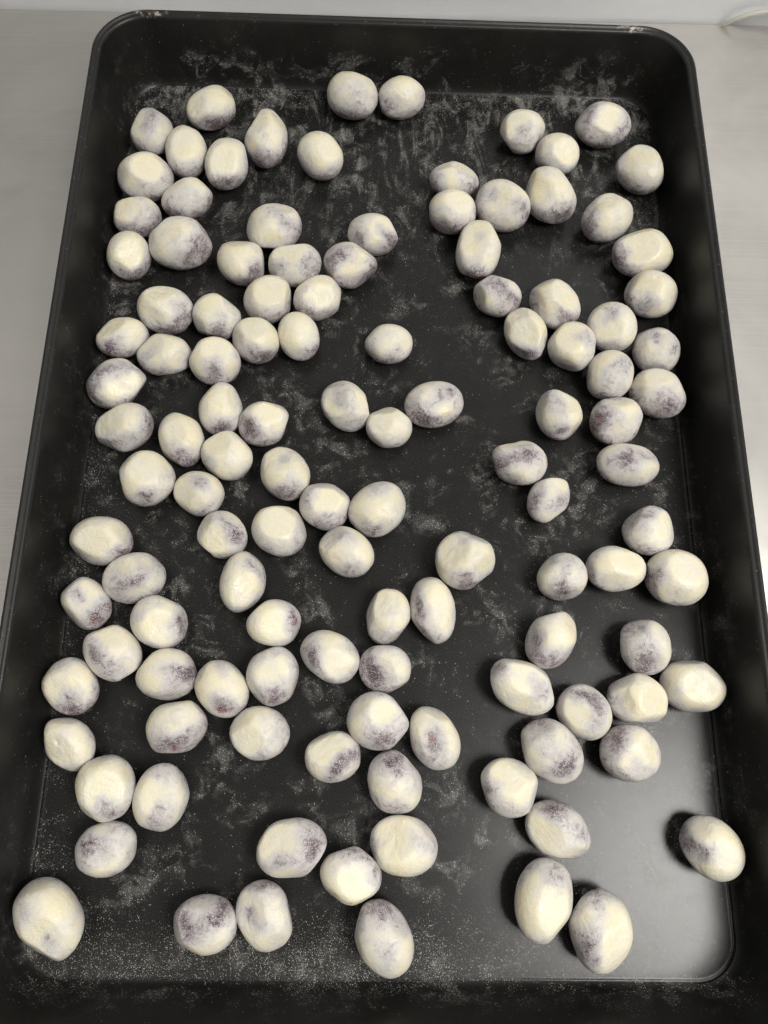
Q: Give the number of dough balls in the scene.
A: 120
